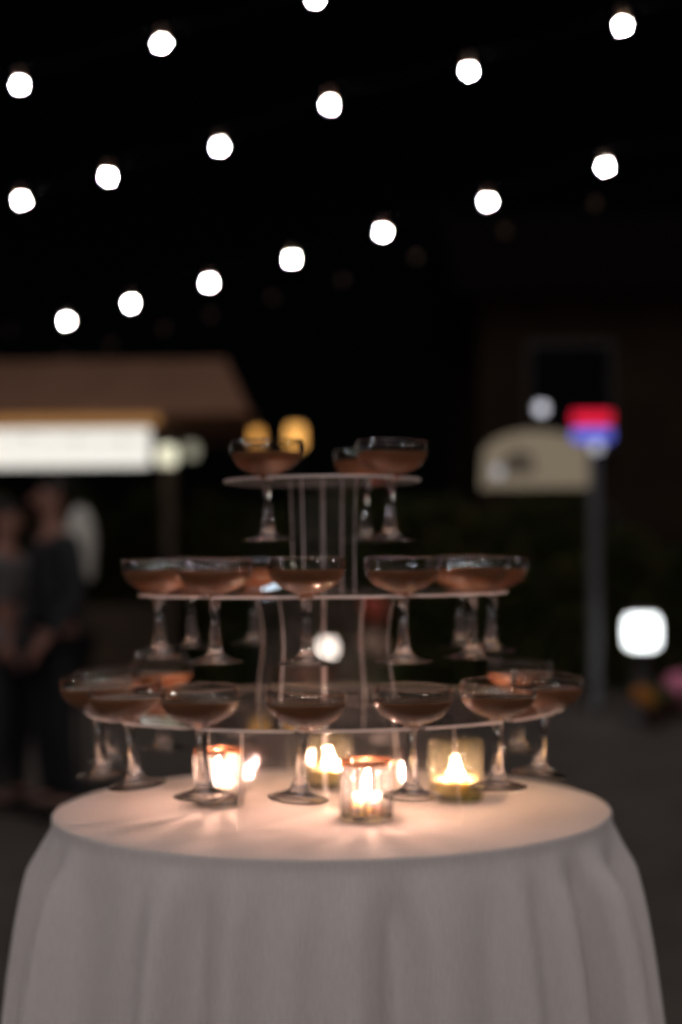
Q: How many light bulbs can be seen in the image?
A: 16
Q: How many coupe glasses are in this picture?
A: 23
